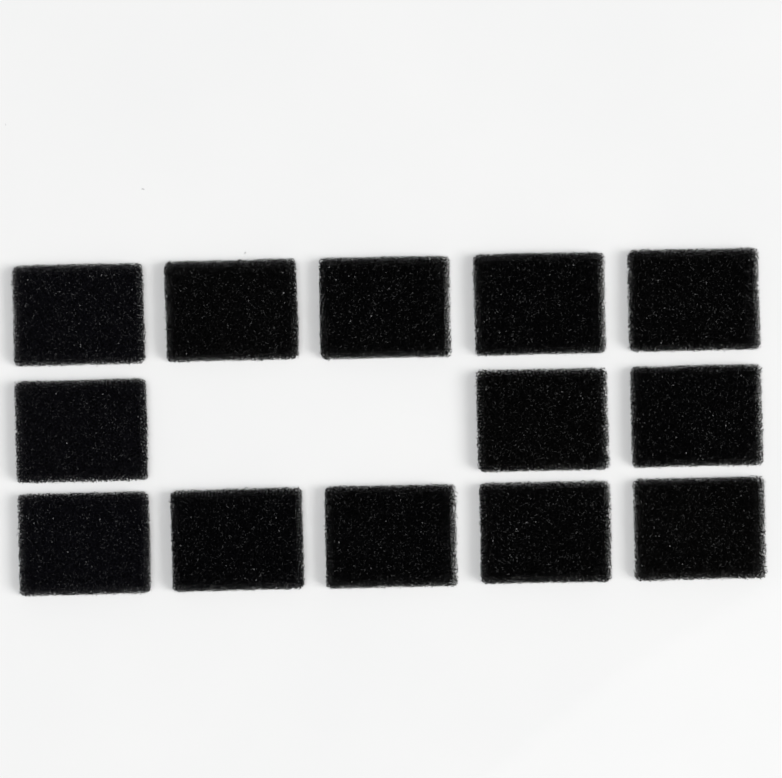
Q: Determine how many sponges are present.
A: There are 13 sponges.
